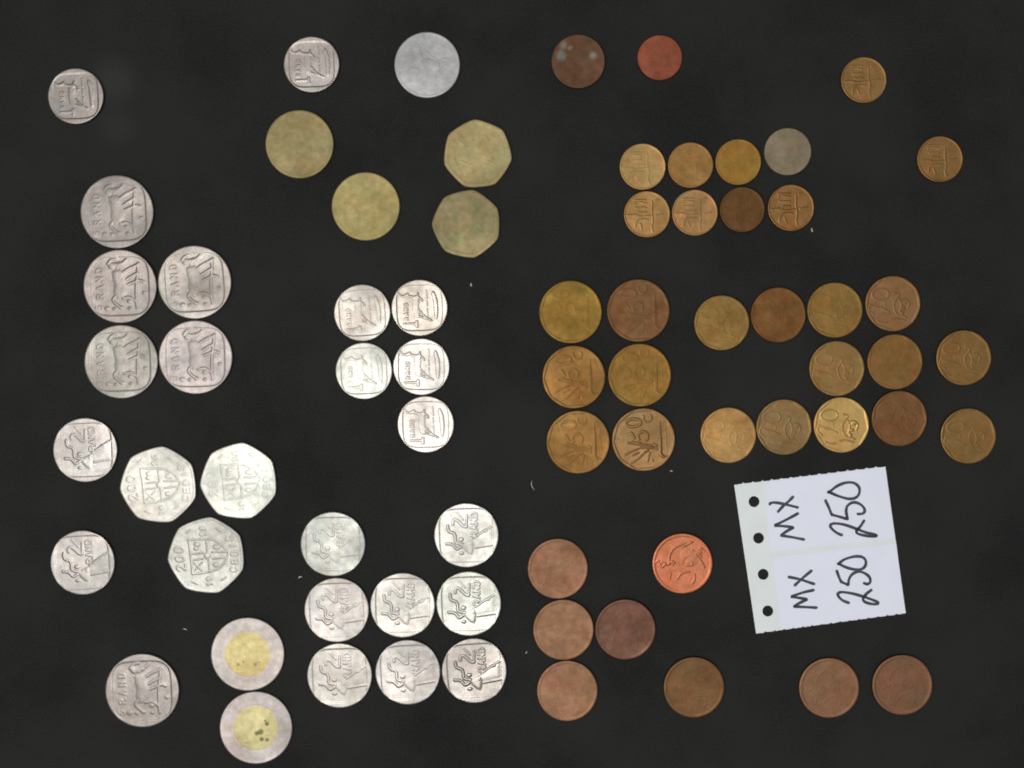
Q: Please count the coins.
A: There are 71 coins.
